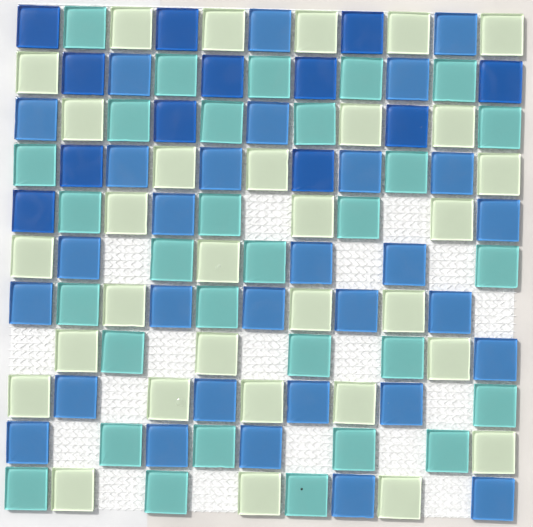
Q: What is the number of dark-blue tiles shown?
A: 12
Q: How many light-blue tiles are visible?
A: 30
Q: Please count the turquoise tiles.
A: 30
